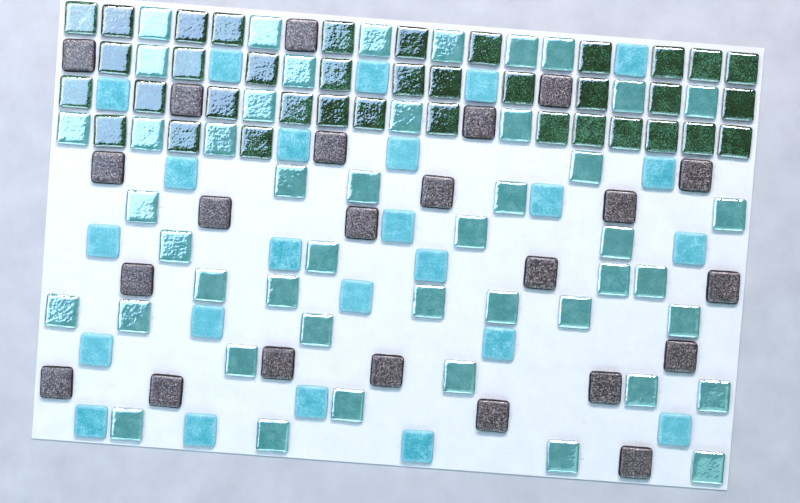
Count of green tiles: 37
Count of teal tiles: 46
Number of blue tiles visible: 24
